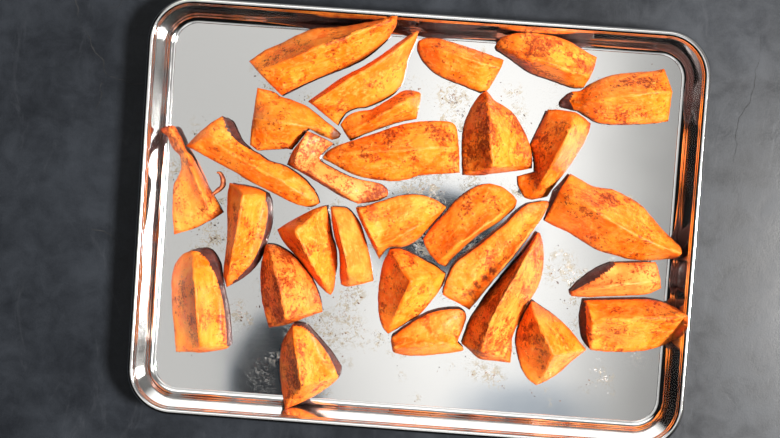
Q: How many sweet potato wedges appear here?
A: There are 29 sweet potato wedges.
